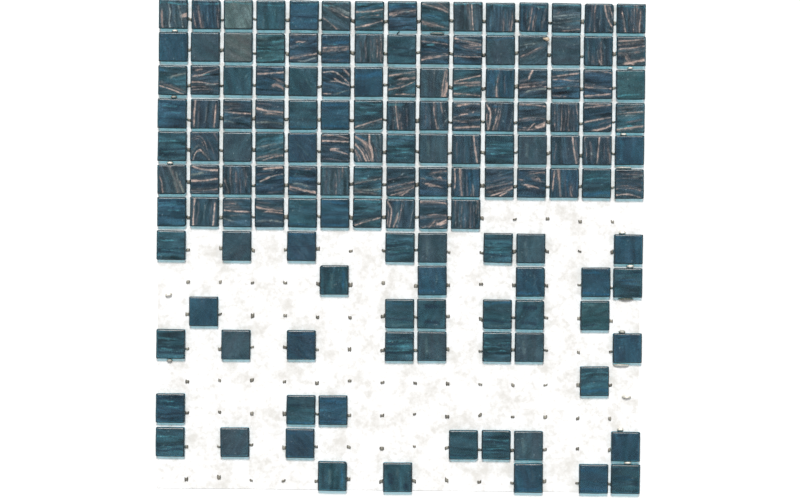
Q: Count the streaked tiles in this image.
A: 71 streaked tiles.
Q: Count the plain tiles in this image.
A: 72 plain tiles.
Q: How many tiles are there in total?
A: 143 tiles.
